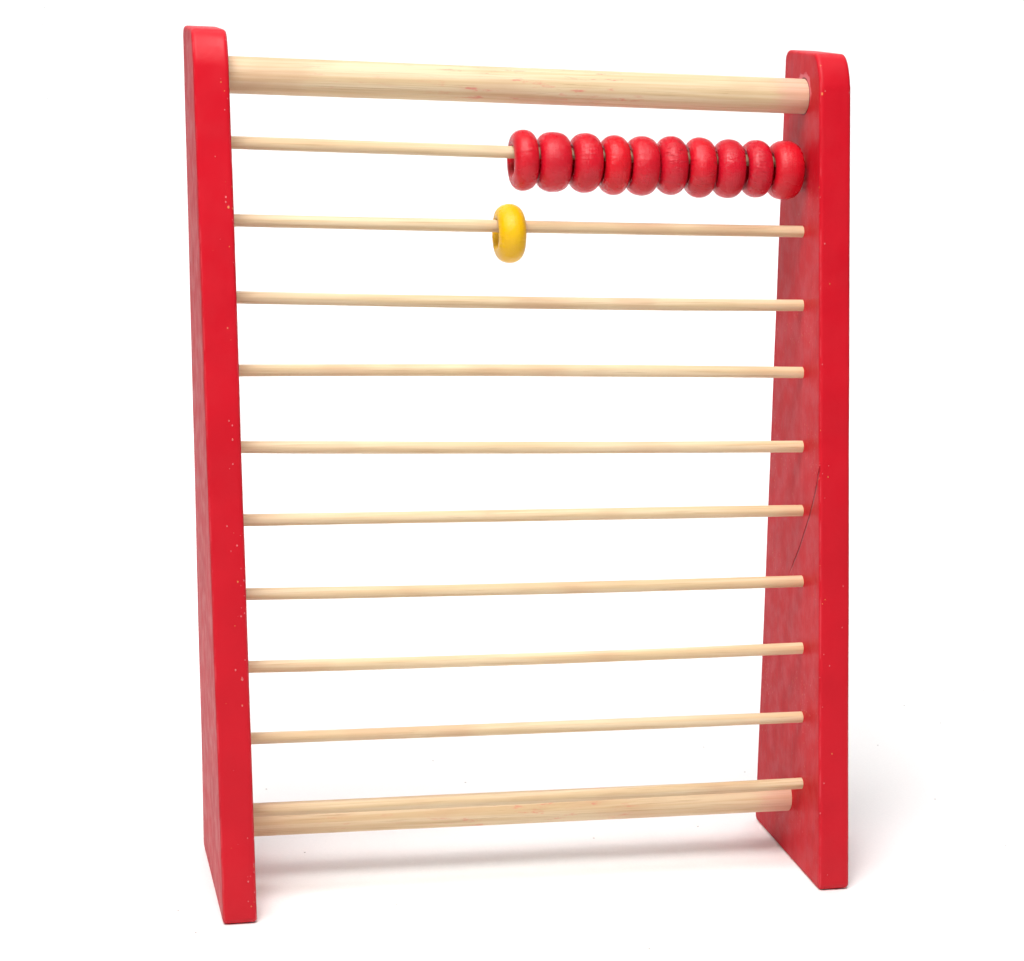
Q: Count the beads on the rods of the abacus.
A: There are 11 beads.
